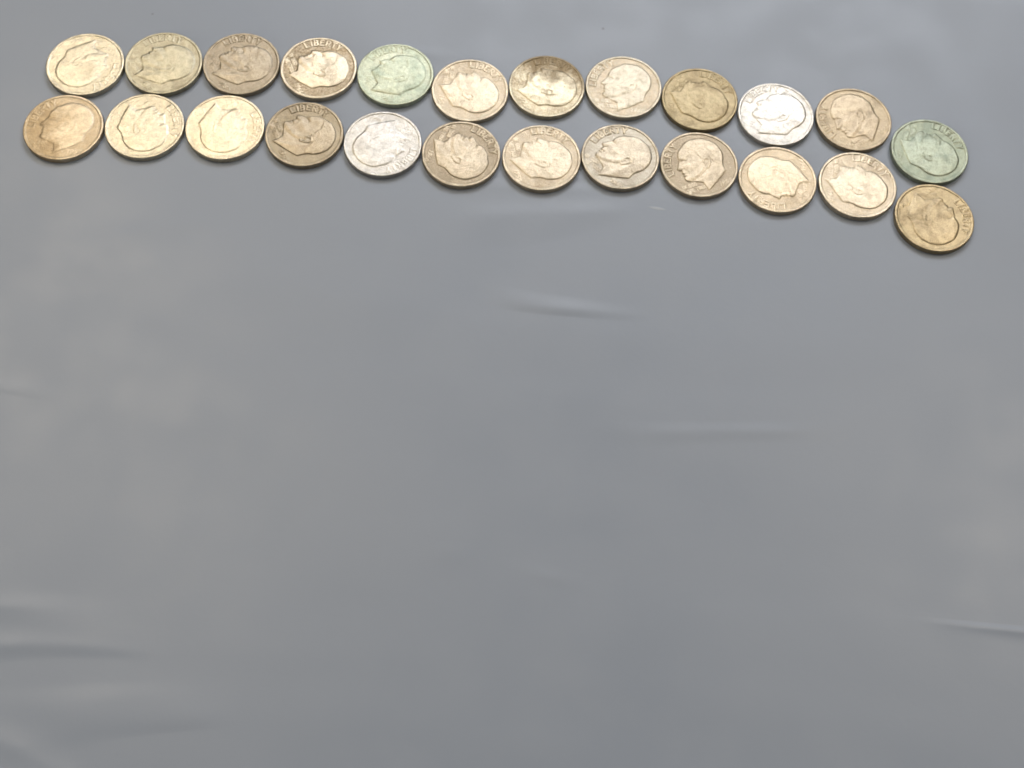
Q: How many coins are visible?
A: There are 24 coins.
